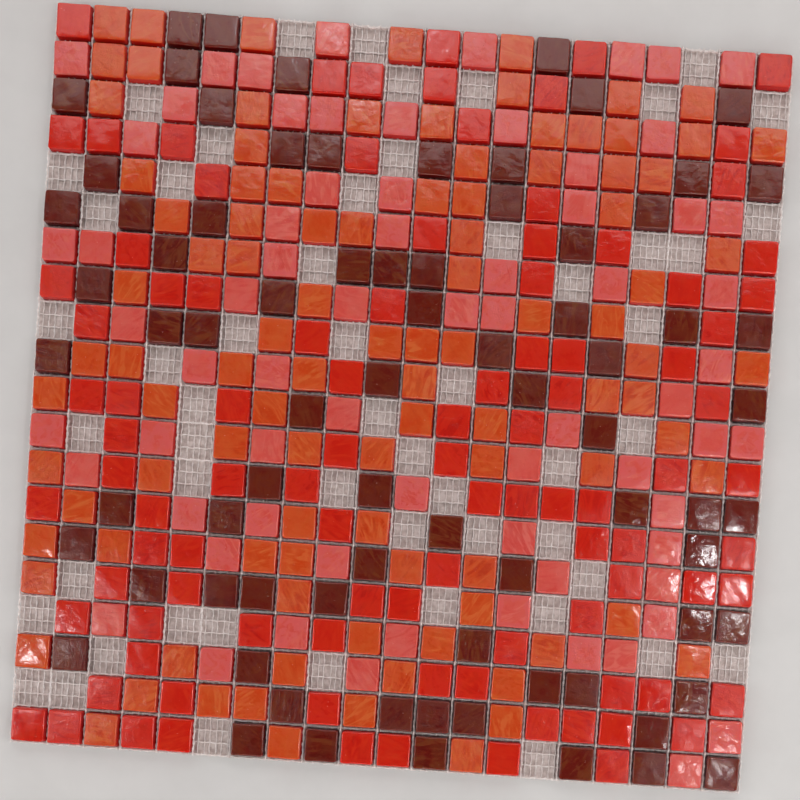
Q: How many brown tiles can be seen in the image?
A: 77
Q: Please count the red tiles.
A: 99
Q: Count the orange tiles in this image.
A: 101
